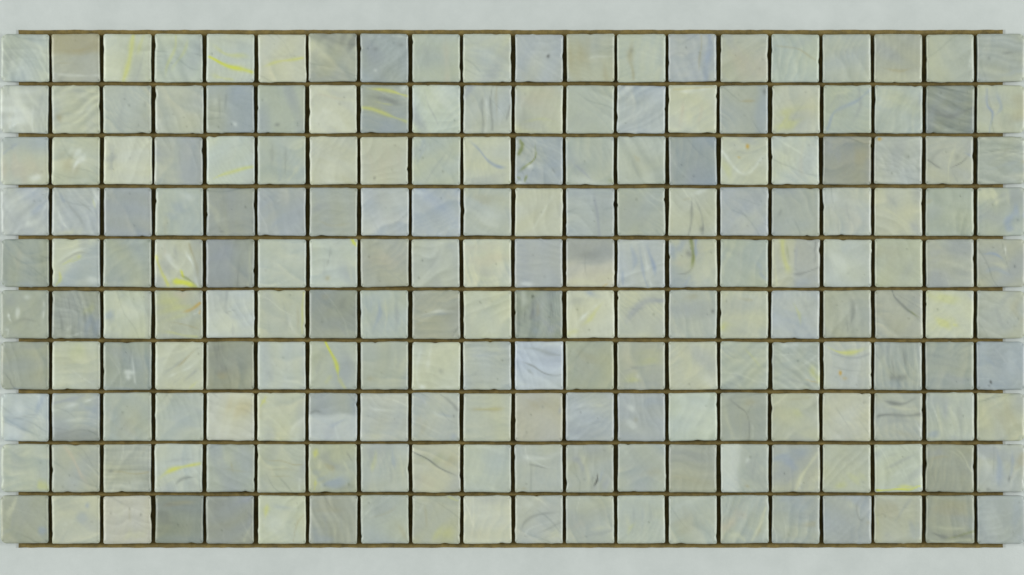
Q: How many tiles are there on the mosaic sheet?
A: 200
